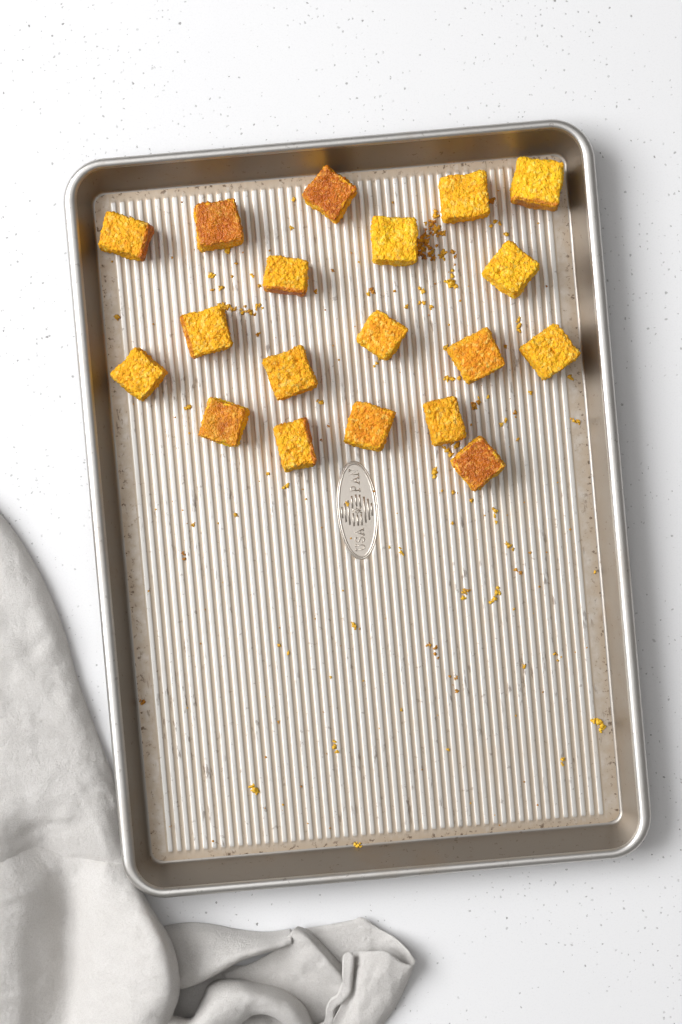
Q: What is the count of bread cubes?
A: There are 19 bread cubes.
